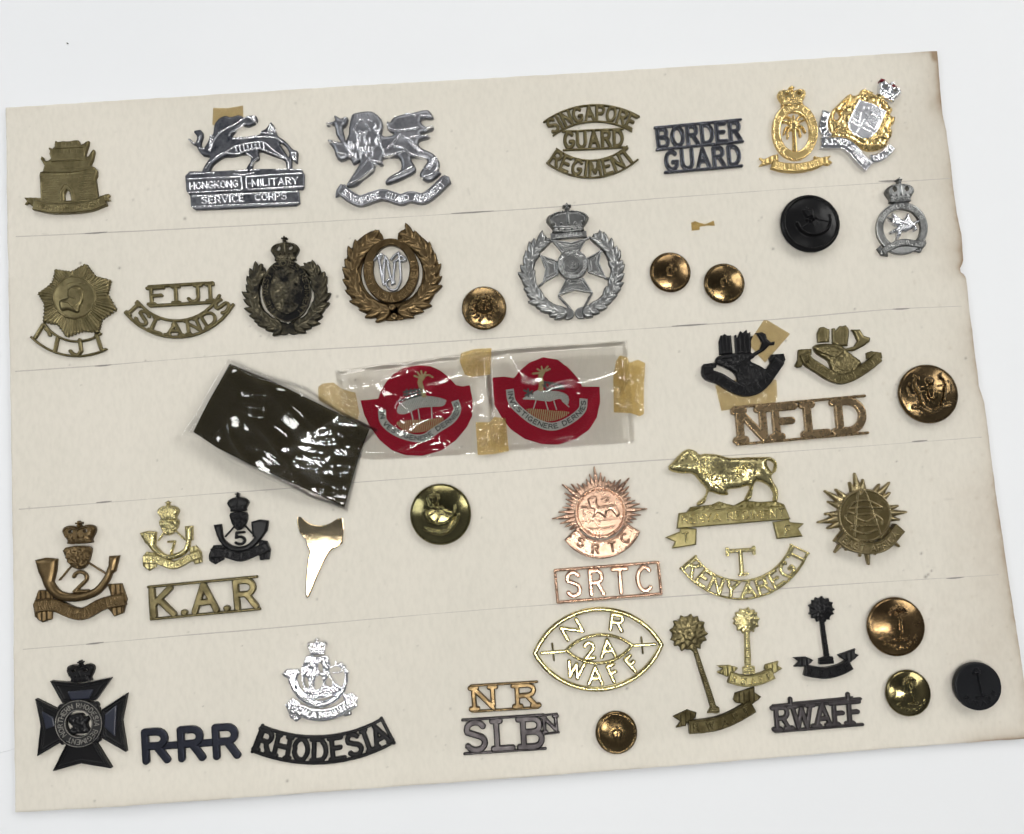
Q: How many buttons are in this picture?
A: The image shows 10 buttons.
